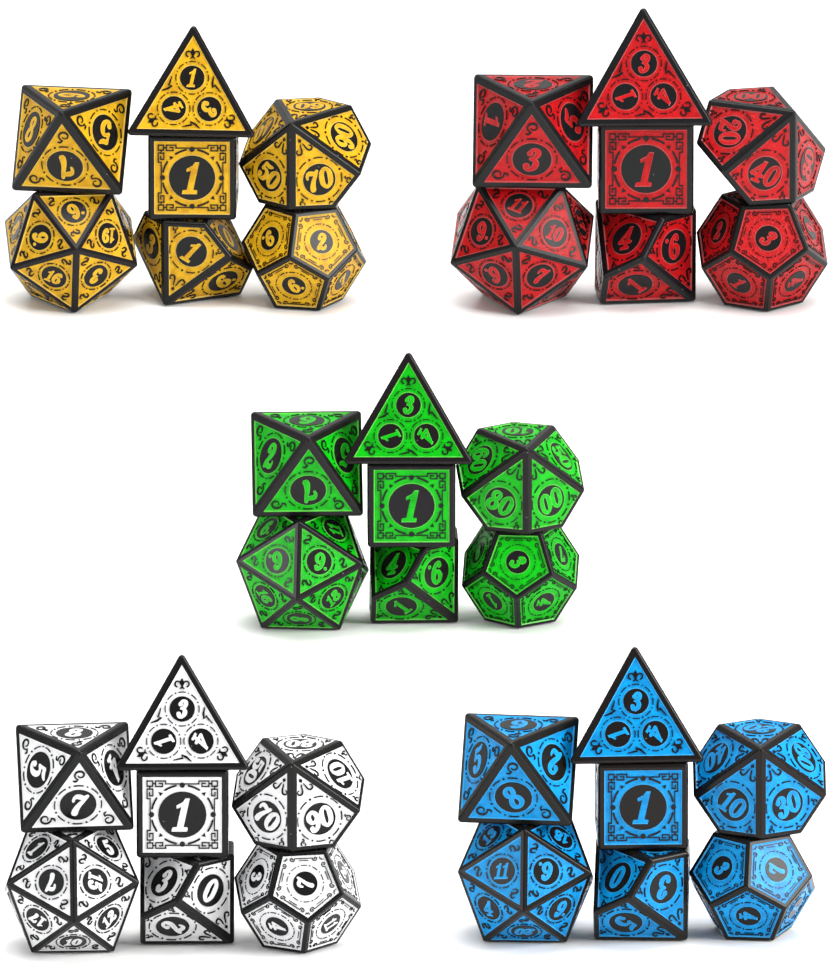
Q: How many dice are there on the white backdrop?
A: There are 35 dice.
